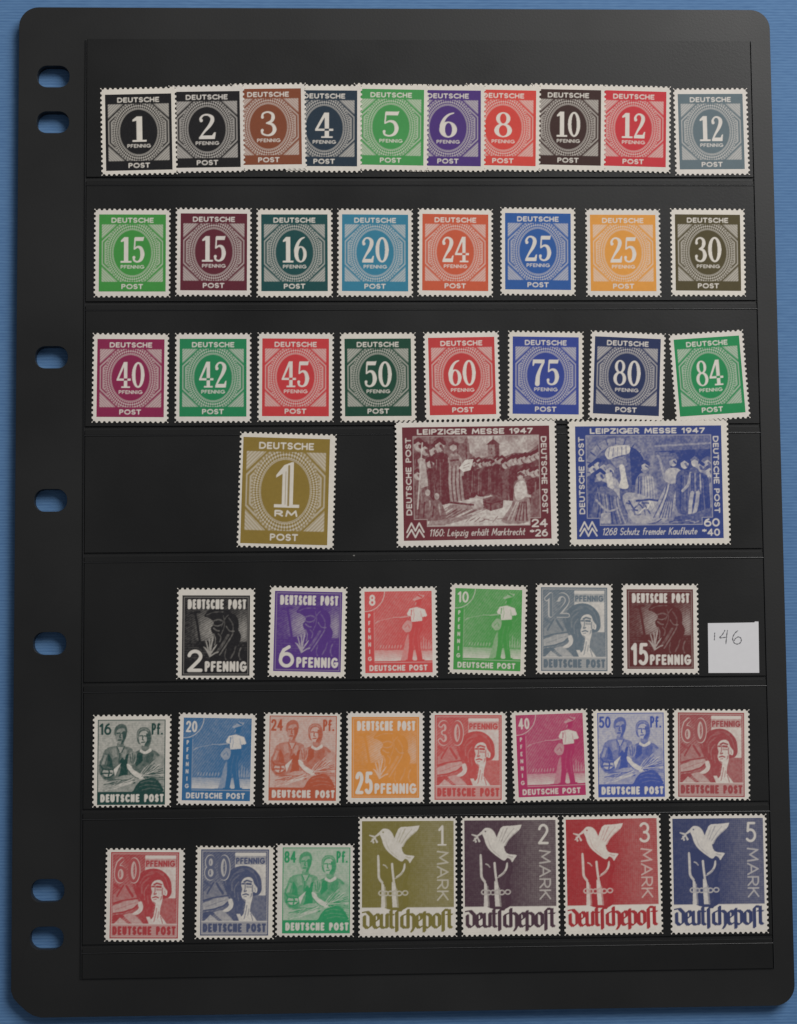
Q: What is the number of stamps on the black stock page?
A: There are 50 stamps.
